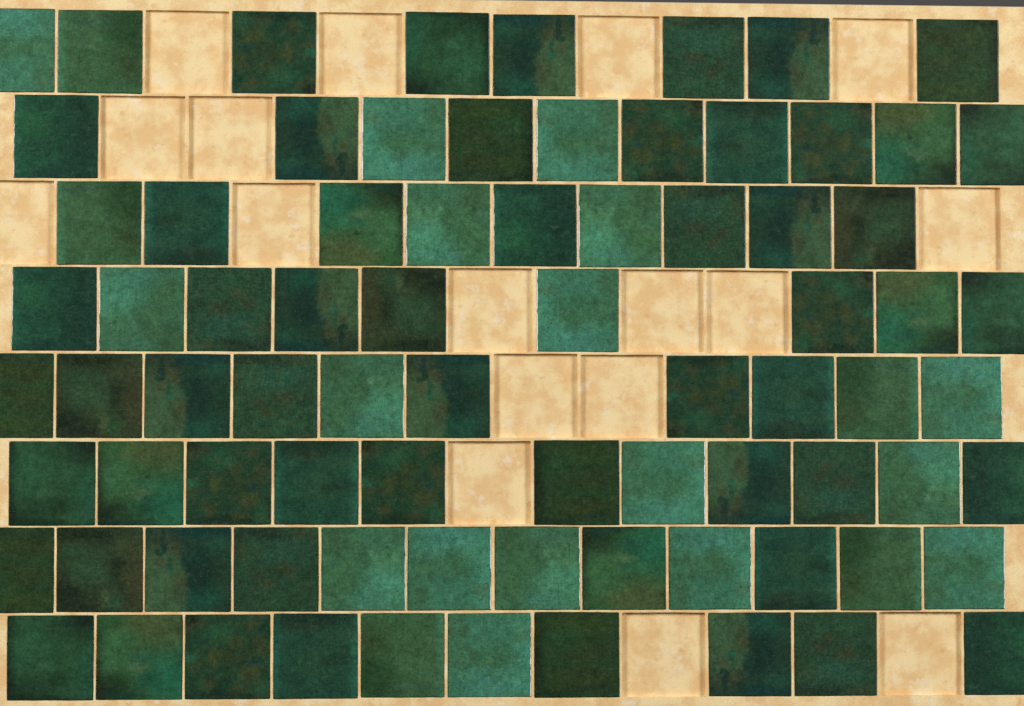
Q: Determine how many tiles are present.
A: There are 79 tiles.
